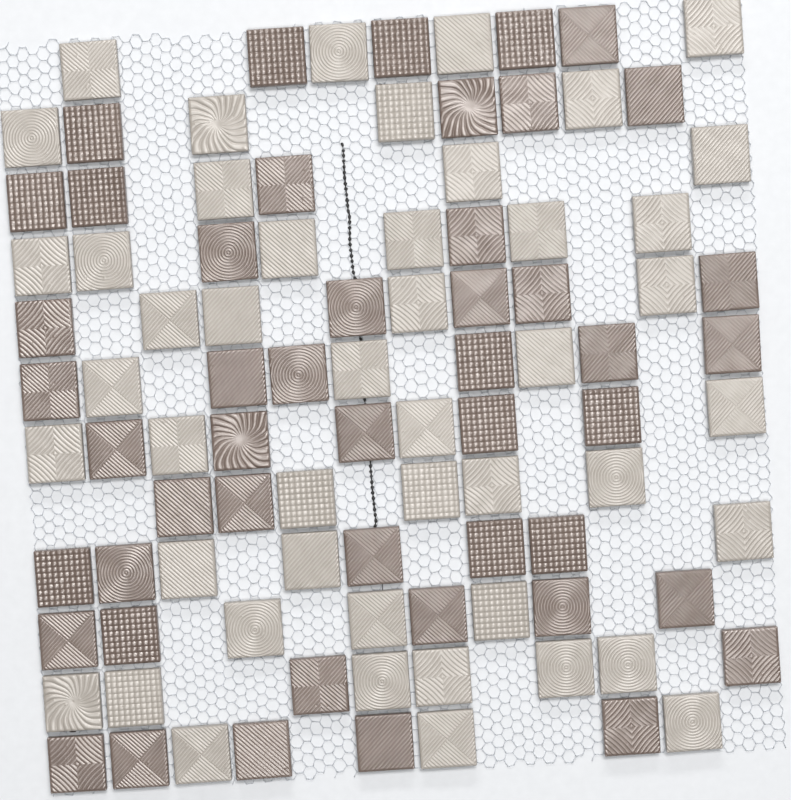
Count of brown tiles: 48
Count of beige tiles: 47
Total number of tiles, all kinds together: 95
